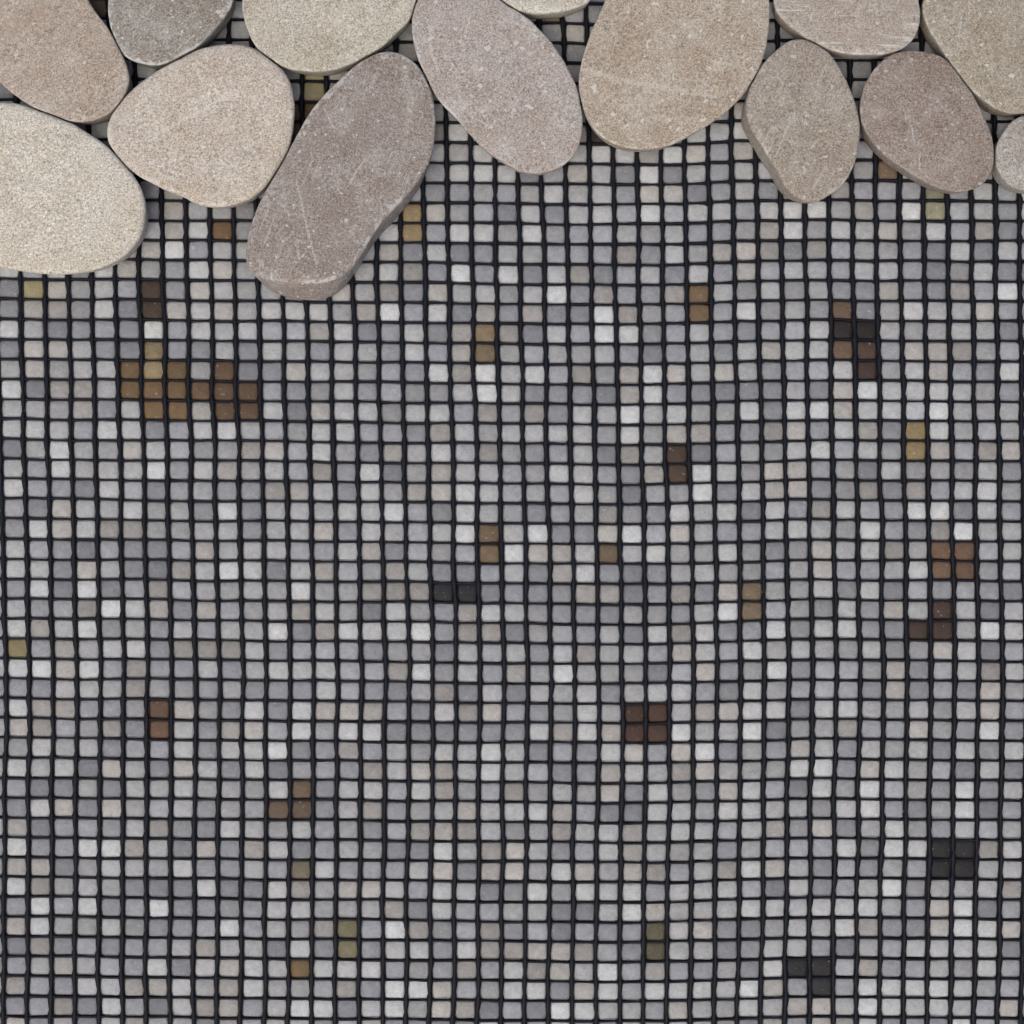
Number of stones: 14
